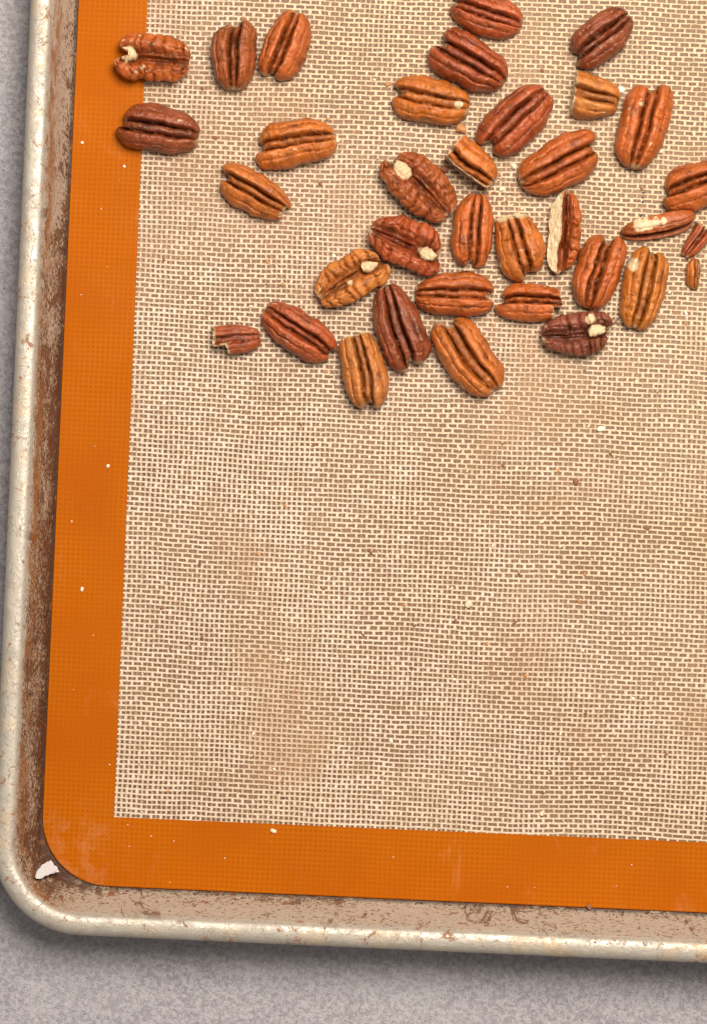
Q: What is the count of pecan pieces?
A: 35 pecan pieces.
